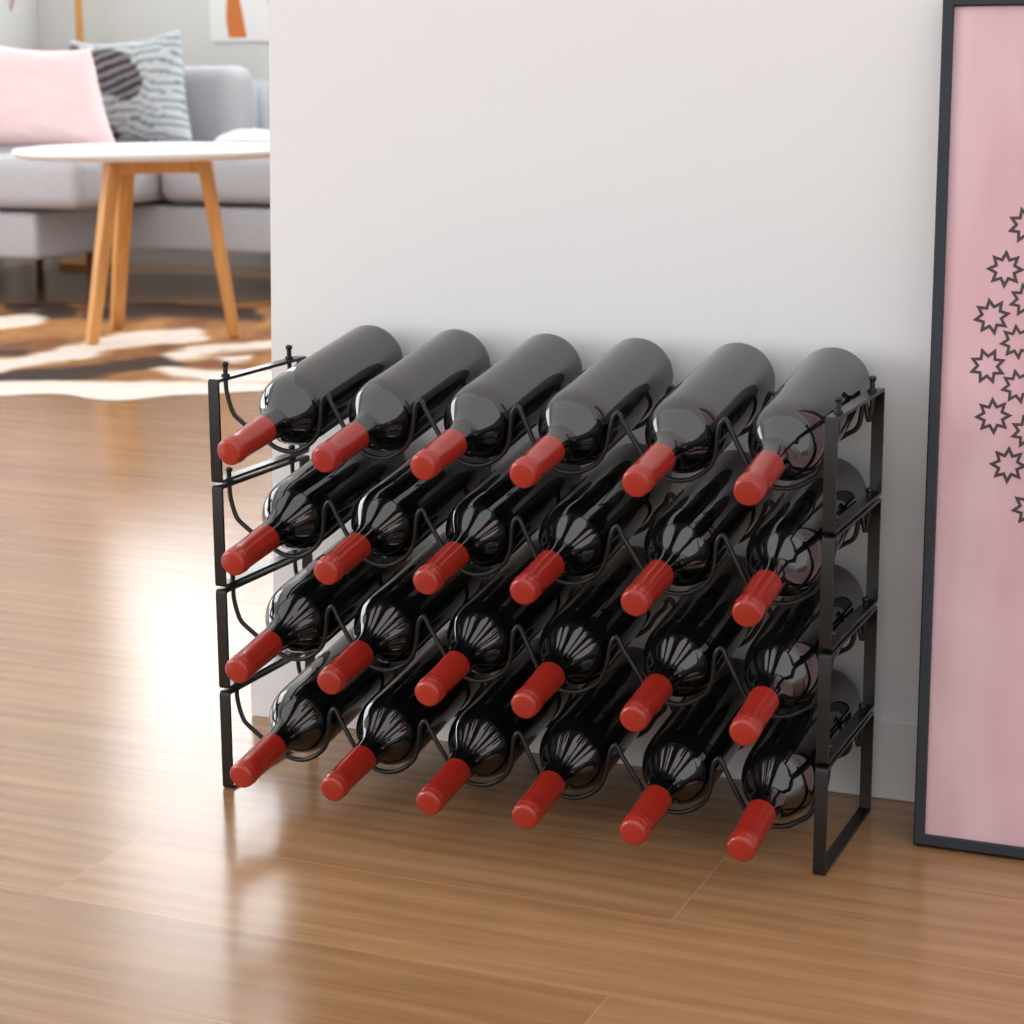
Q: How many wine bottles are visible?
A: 24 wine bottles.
